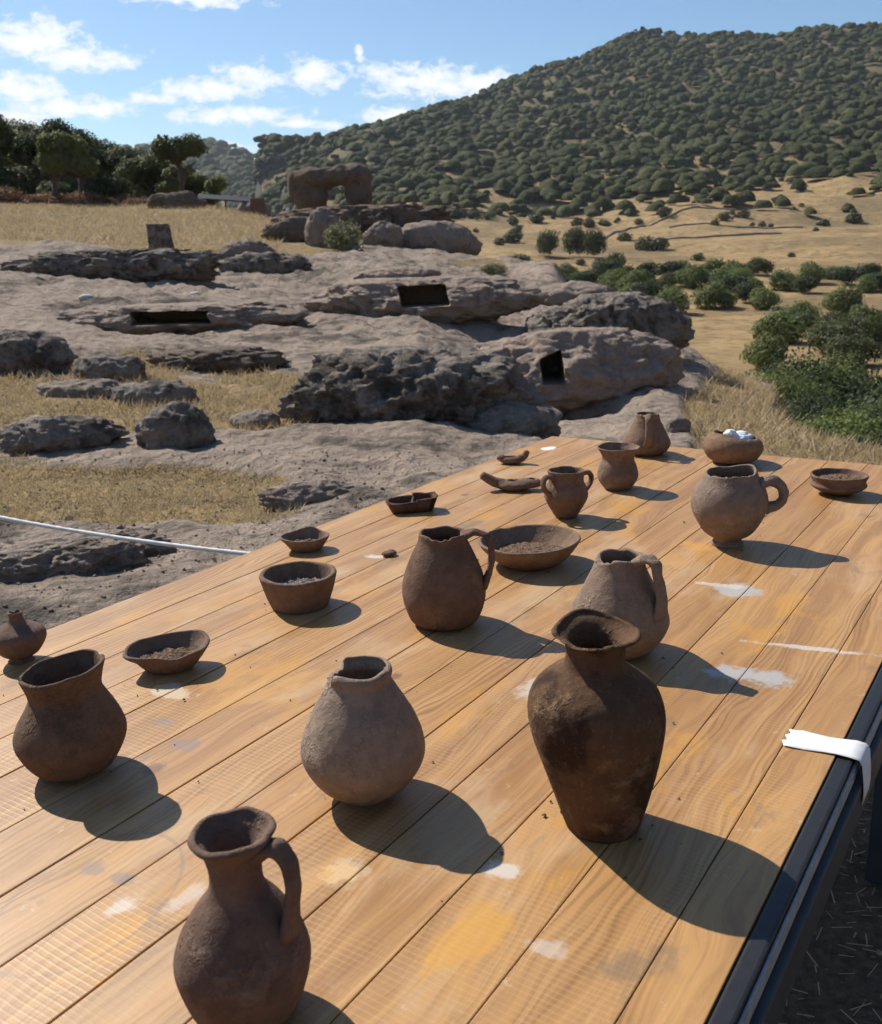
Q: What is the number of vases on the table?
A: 6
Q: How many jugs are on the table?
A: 6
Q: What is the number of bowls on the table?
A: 5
